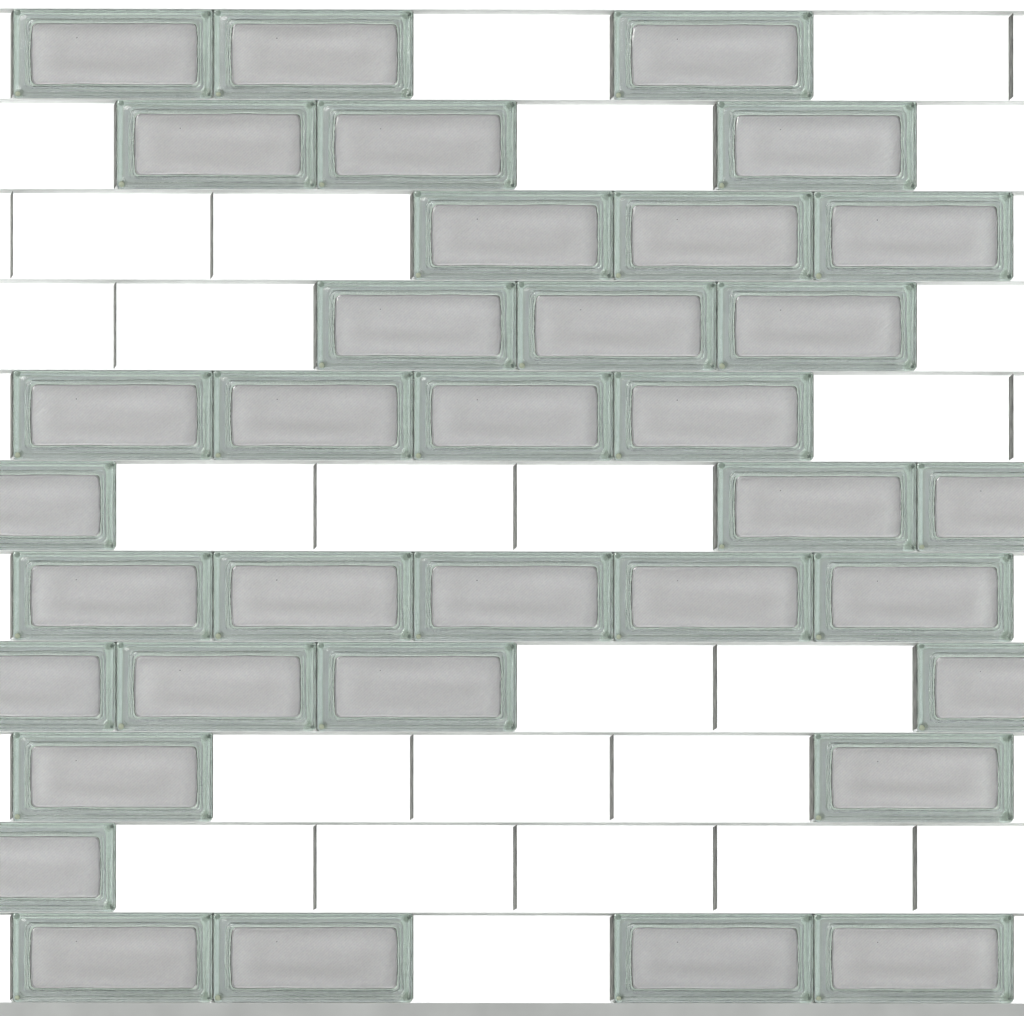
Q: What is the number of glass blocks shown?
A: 35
